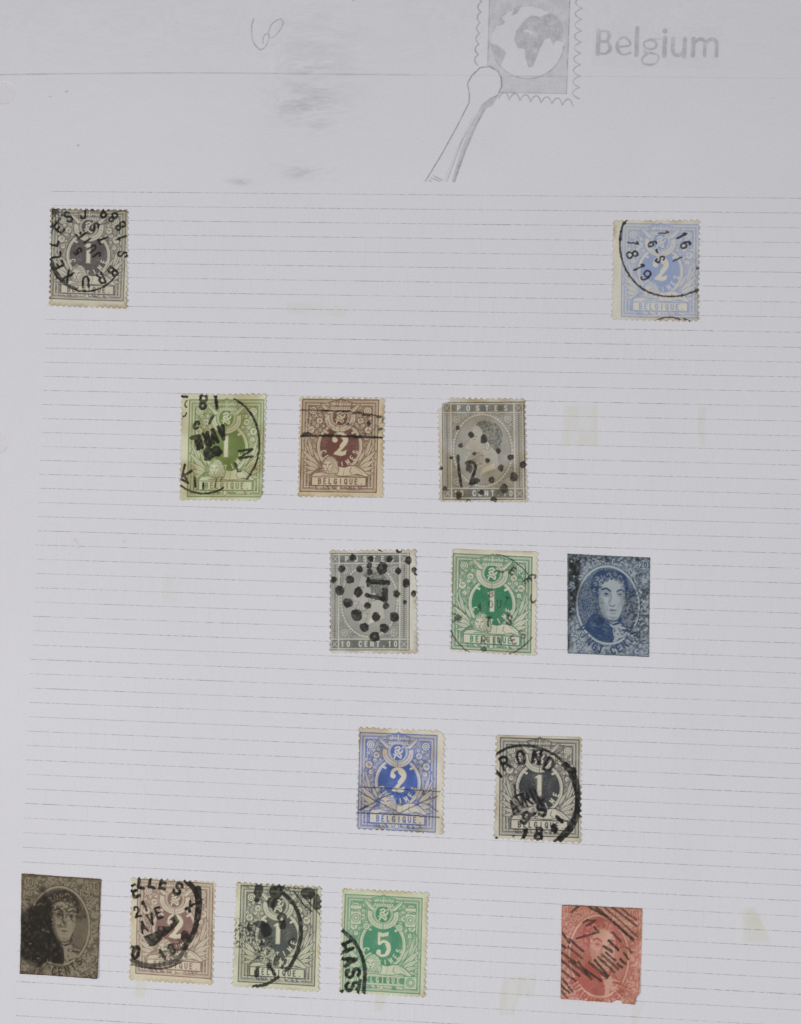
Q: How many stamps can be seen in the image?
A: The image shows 15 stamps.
